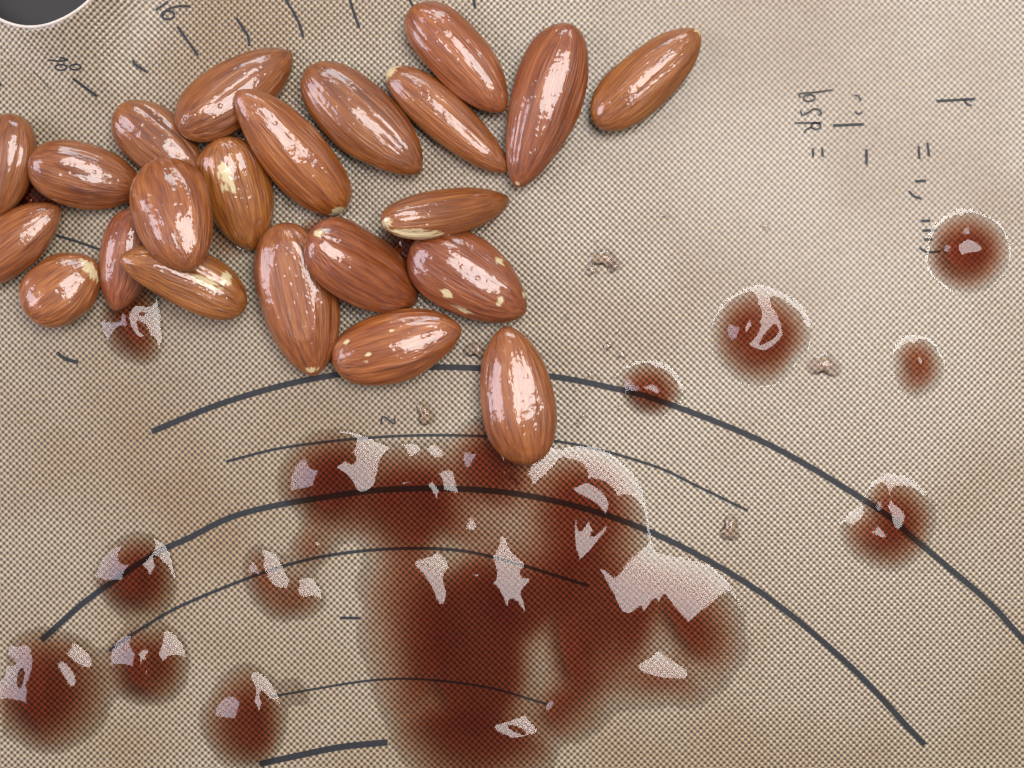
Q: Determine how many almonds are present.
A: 22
